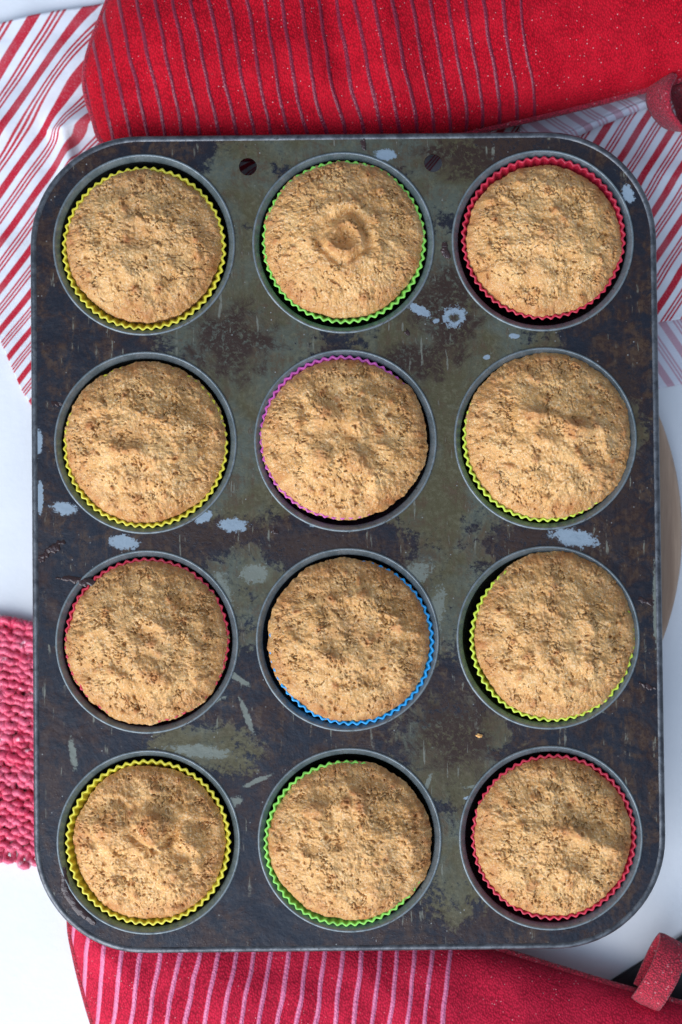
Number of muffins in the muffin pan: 12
